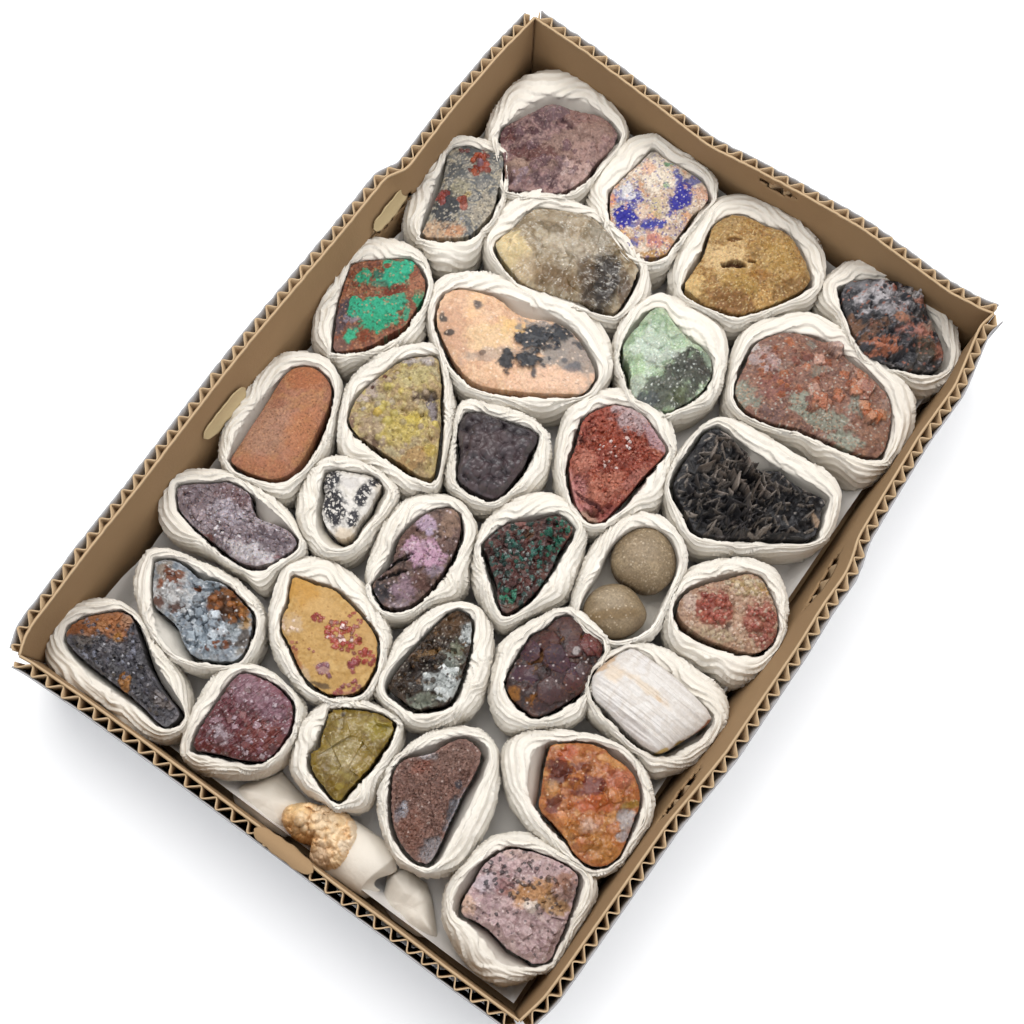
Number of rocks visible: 34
